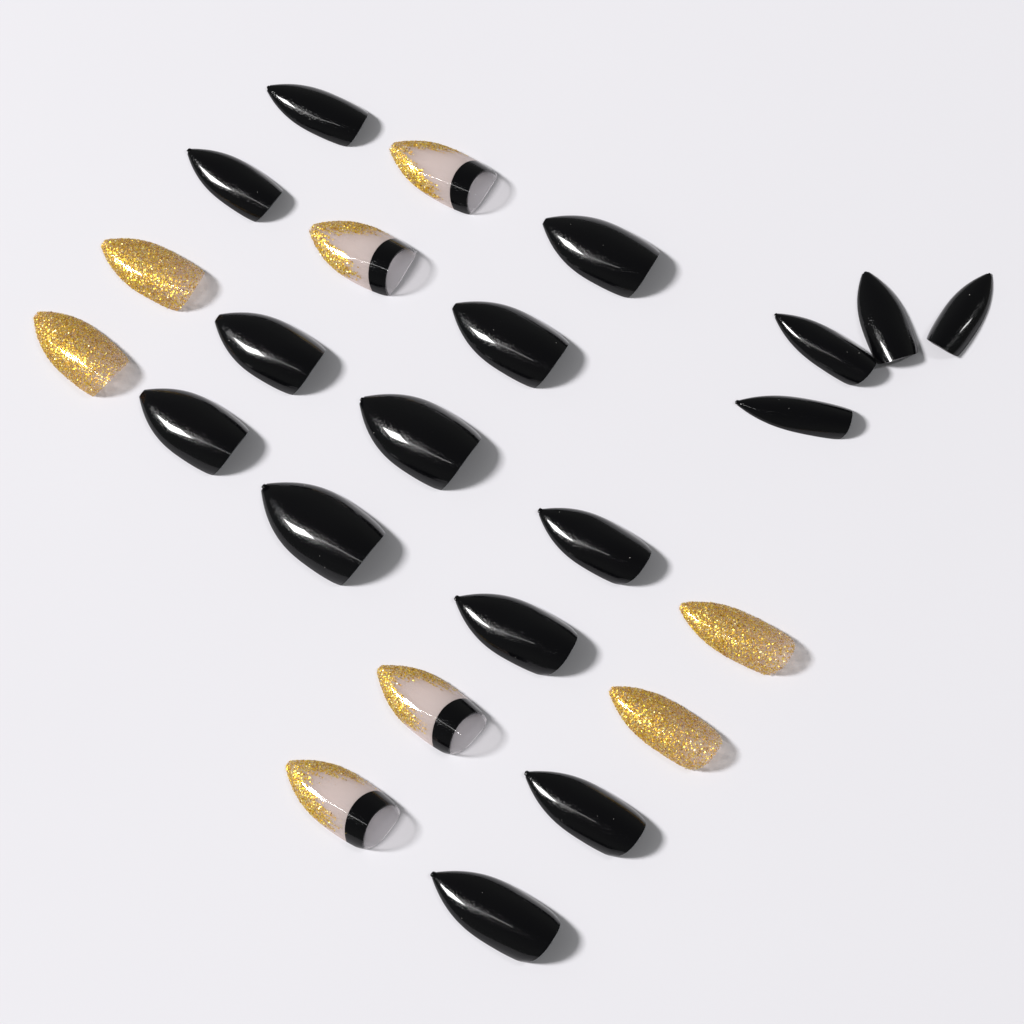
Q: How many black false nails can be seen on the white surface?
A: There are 16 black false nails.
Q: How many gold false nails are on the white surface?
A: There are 4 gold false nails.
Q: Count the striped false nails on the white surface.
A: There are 4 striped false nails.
